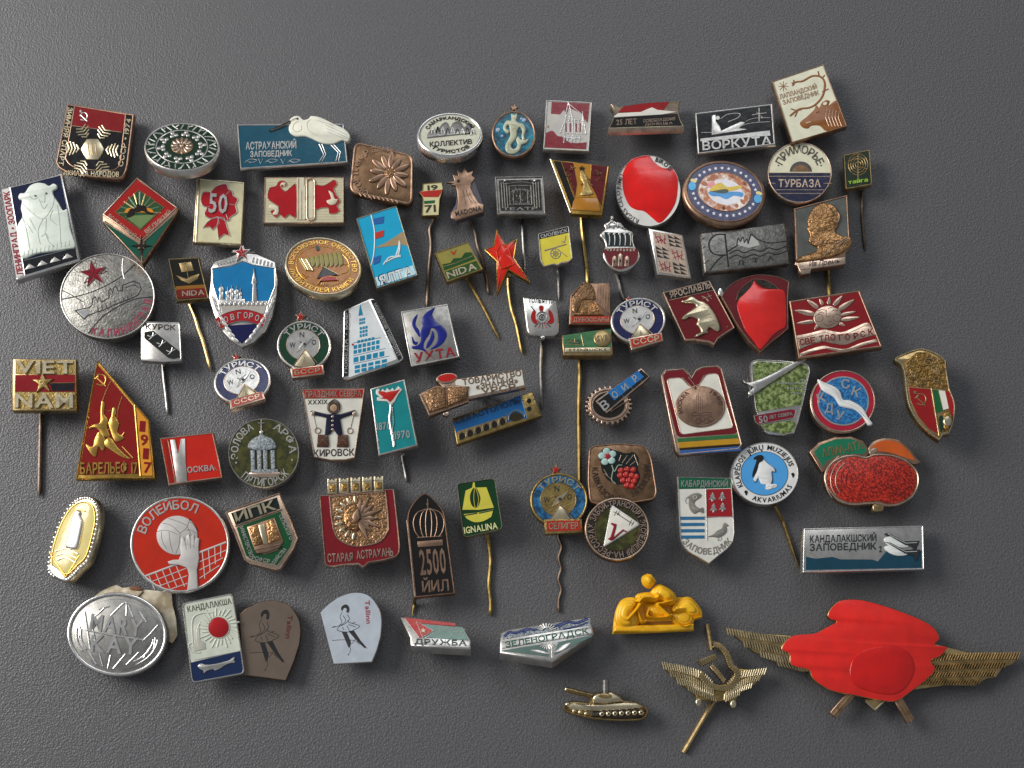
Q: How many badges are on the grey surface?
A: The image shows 82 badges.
